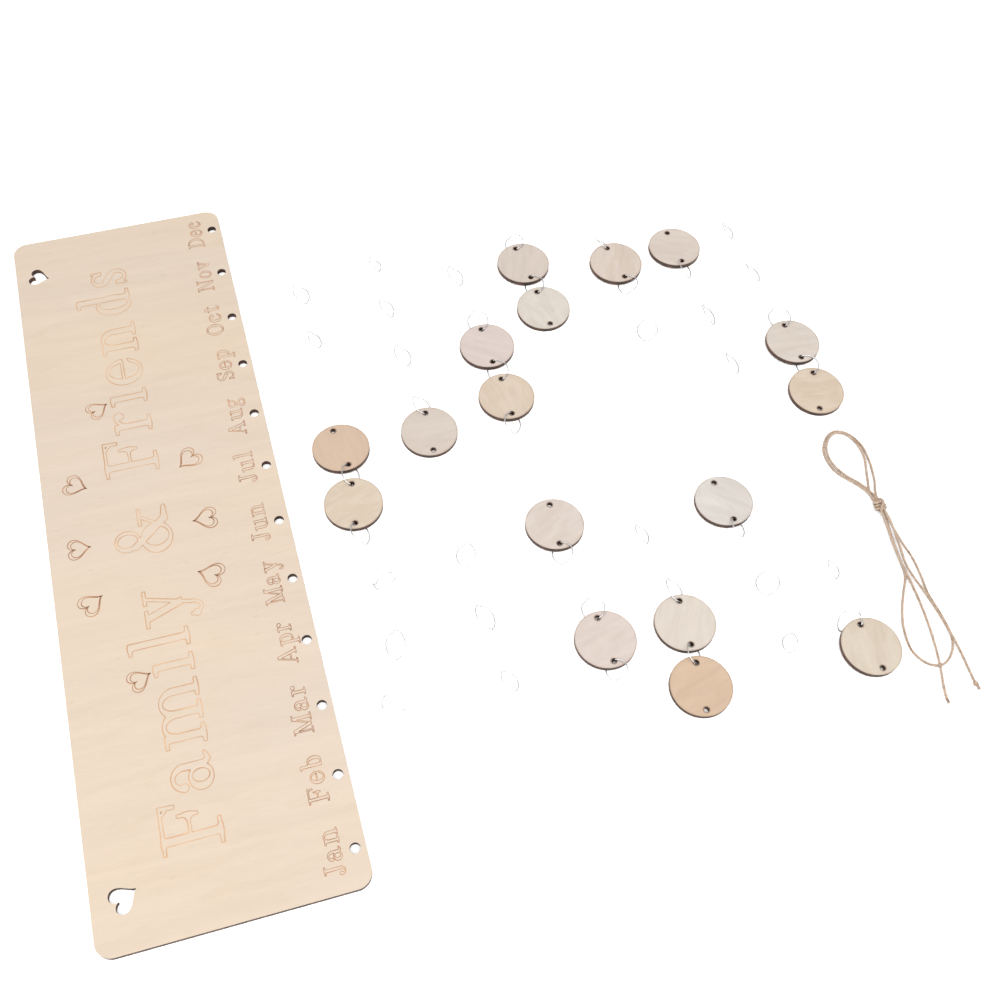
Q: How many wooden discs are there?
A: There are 17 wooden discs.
